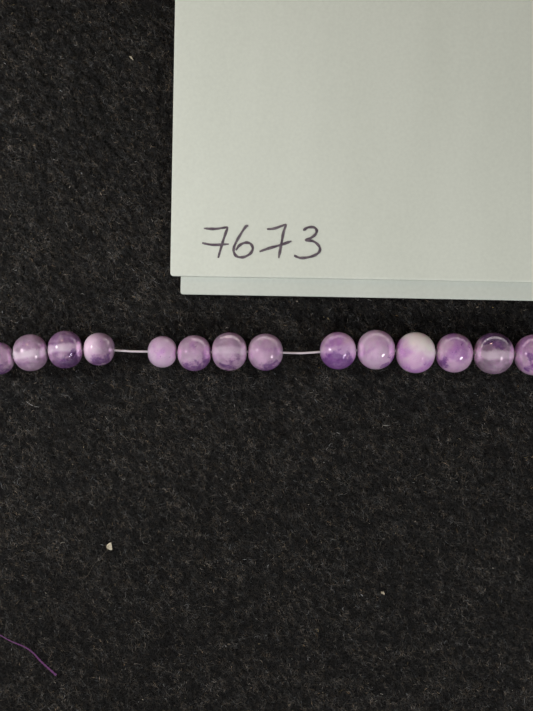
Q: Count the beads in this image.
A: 14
